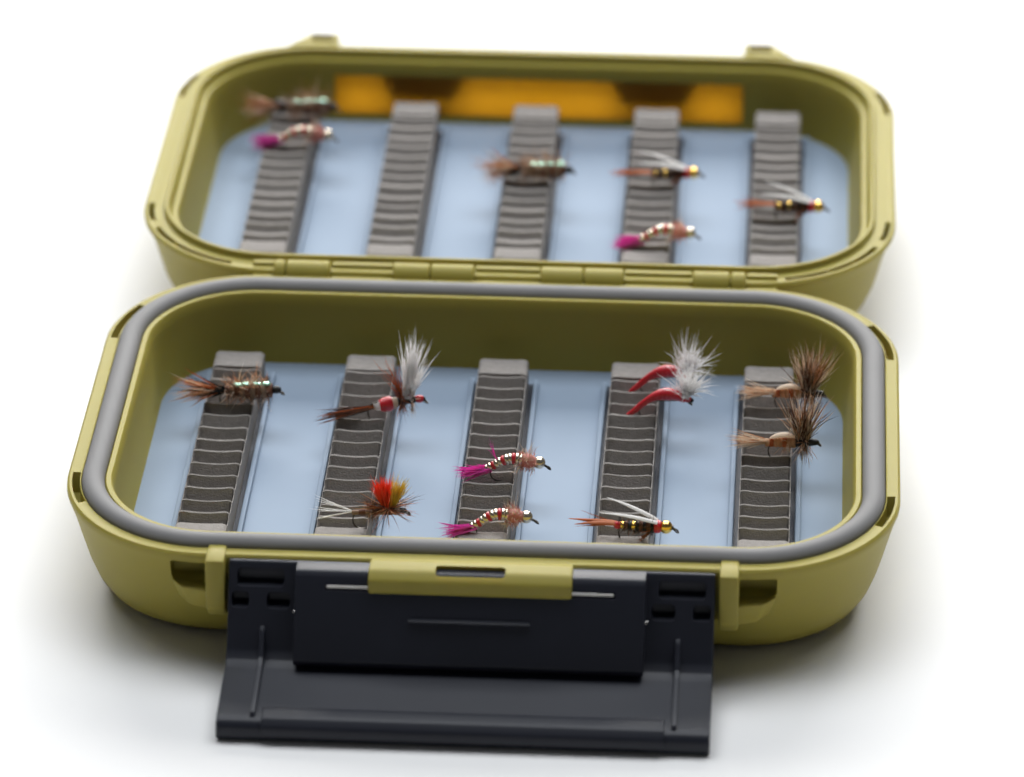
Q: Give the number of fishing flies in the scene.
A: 16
